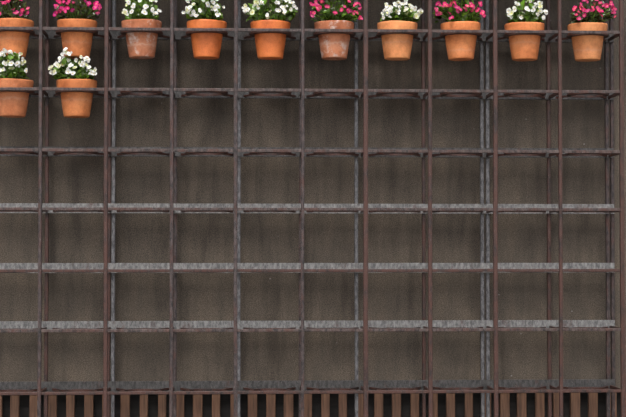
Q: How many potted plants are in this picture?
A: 12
